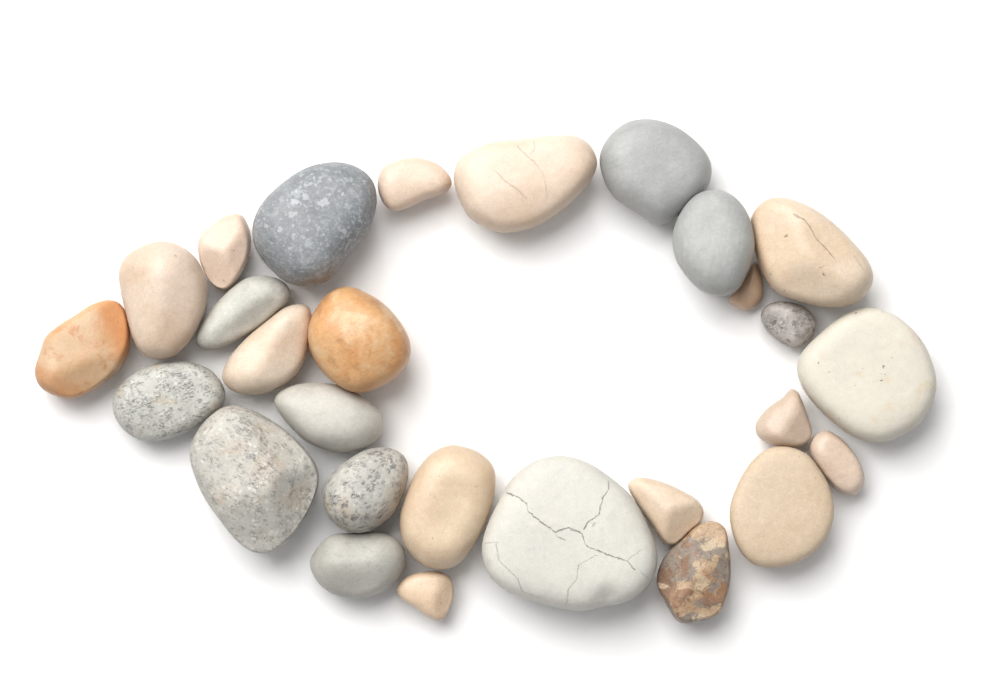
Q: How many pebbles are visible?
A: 28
